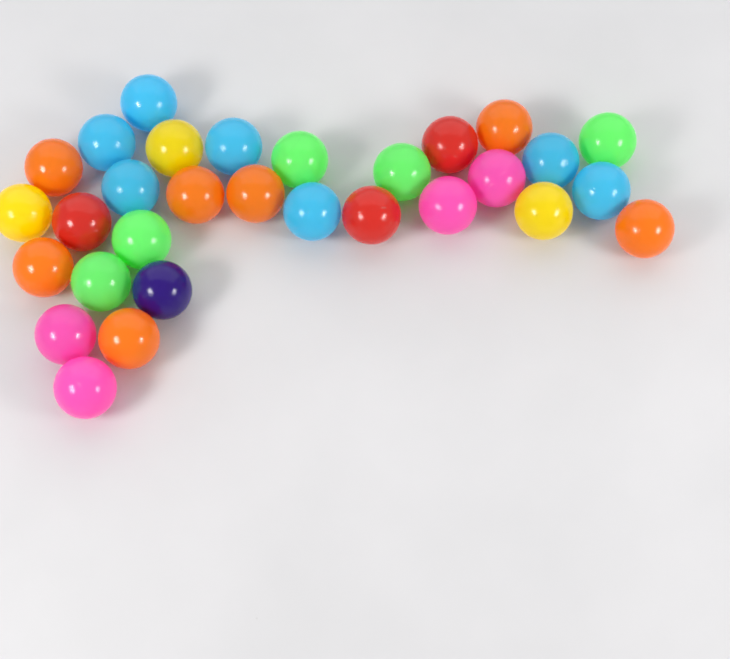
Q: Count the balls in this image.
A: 30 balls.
